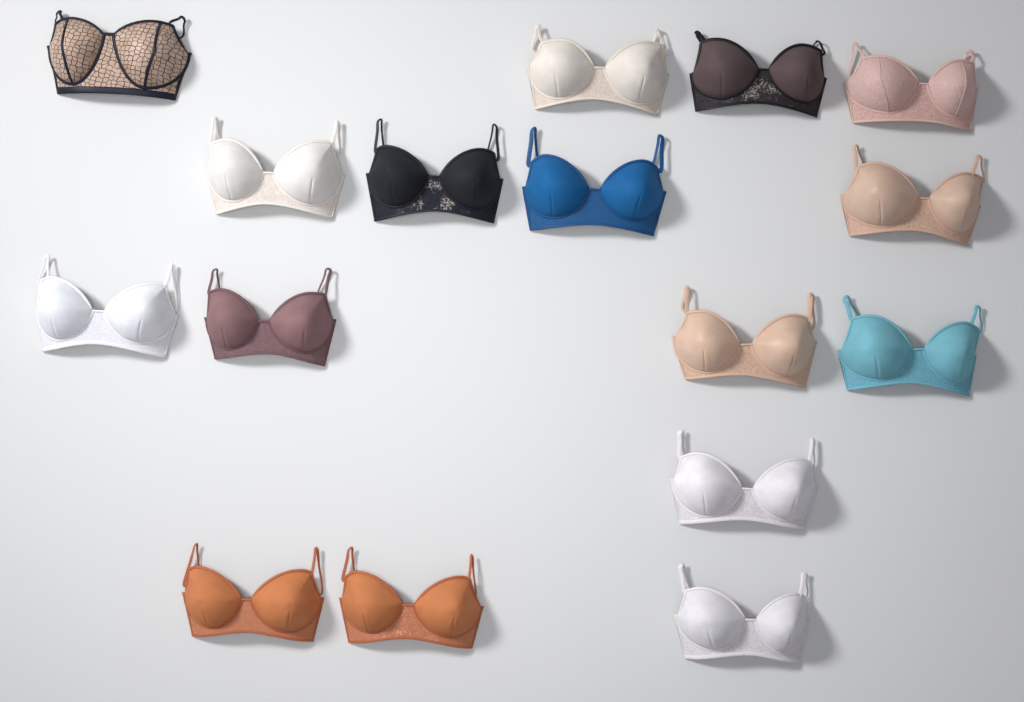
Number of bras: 16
